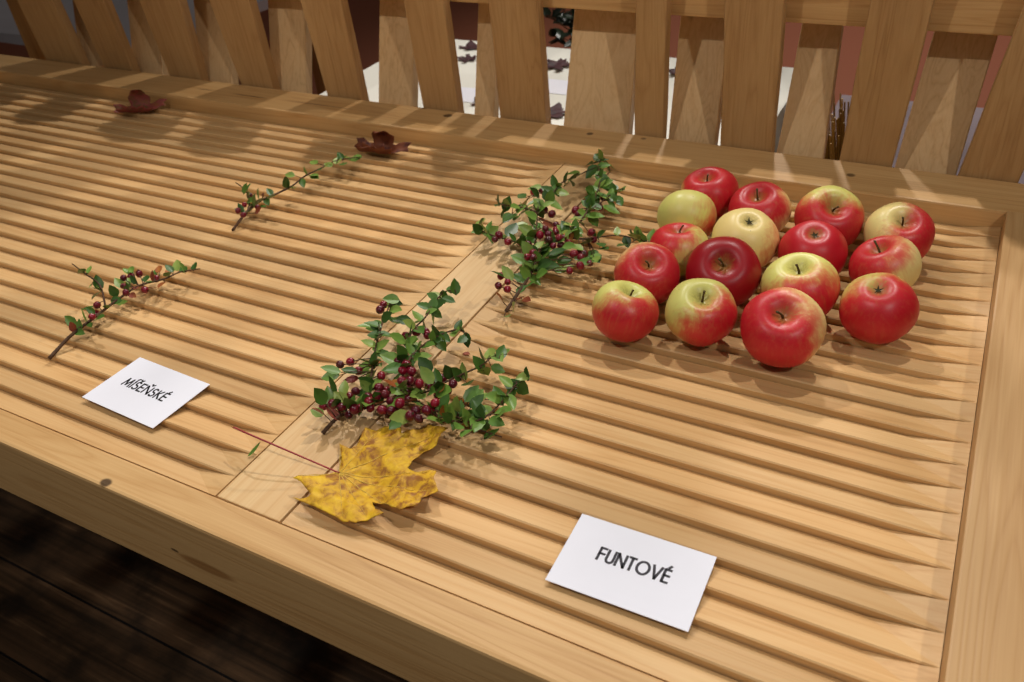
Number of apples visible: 16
